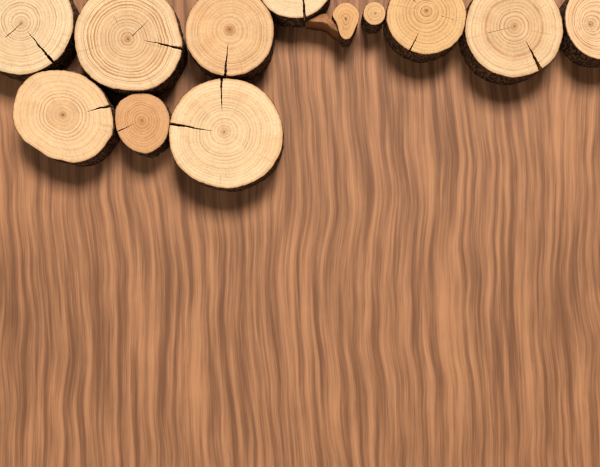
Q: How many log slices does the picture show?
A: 12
